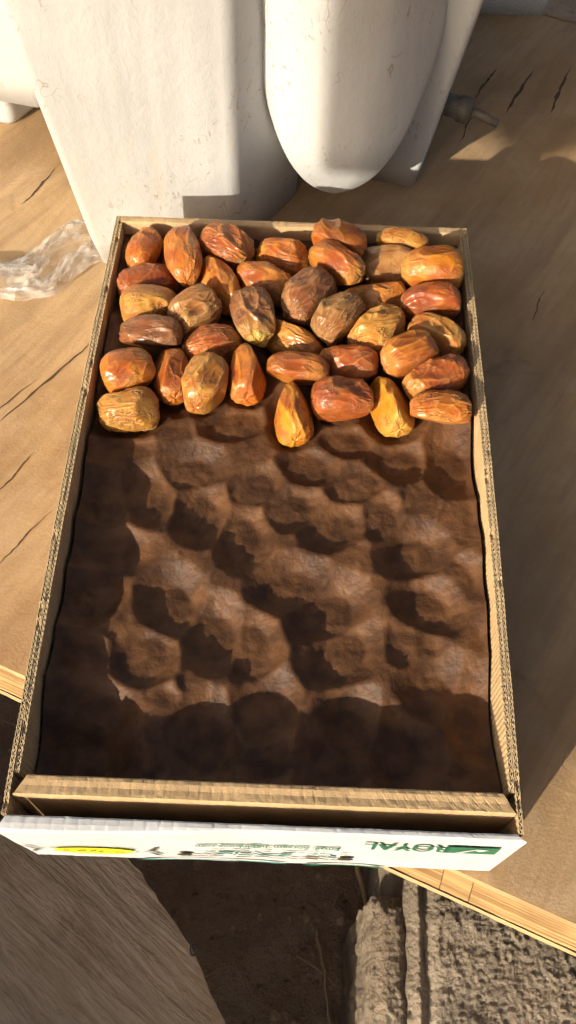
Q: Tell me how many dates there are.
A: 37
